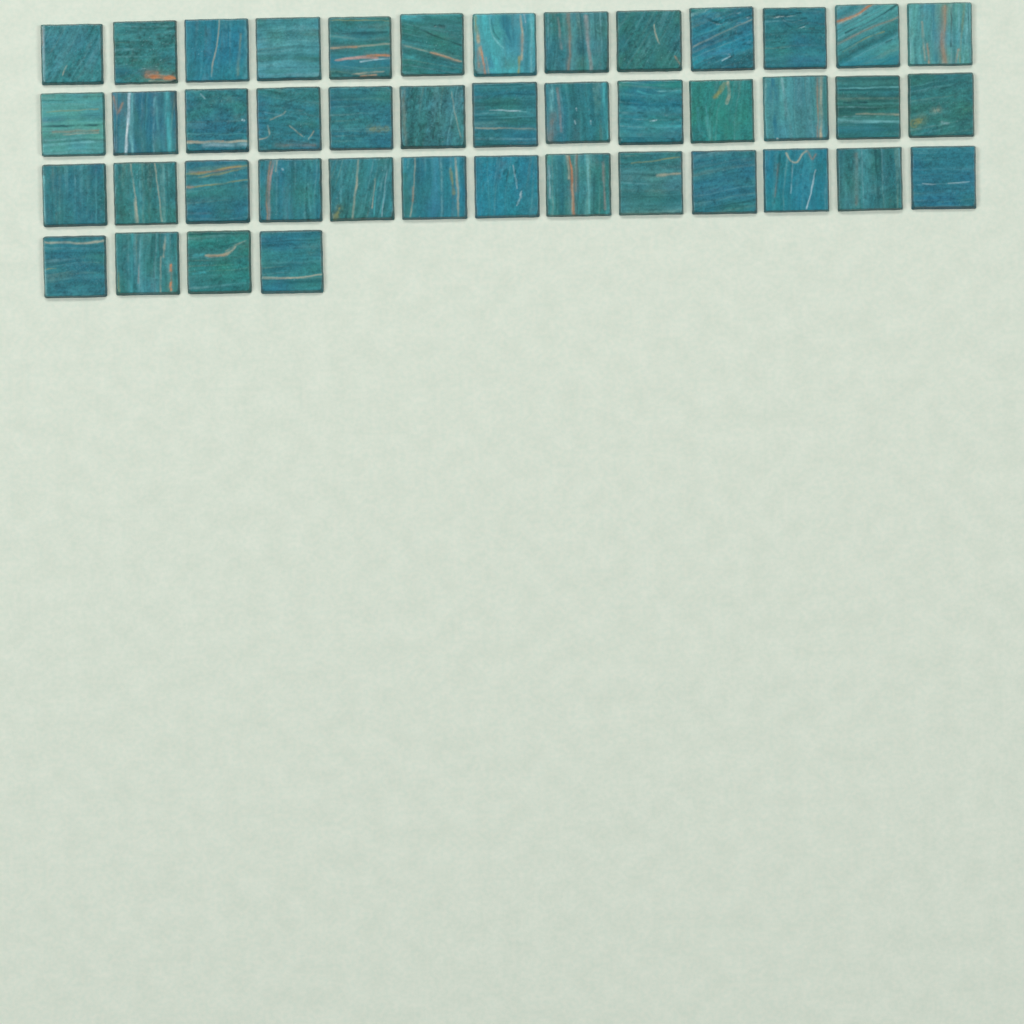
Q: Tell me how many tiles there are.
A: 43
